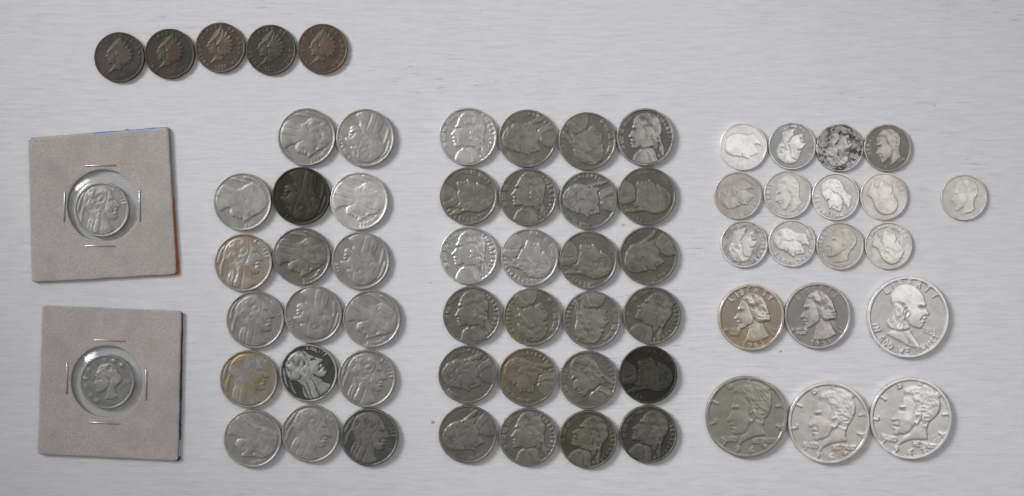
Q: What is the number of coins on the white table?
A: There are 67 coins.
